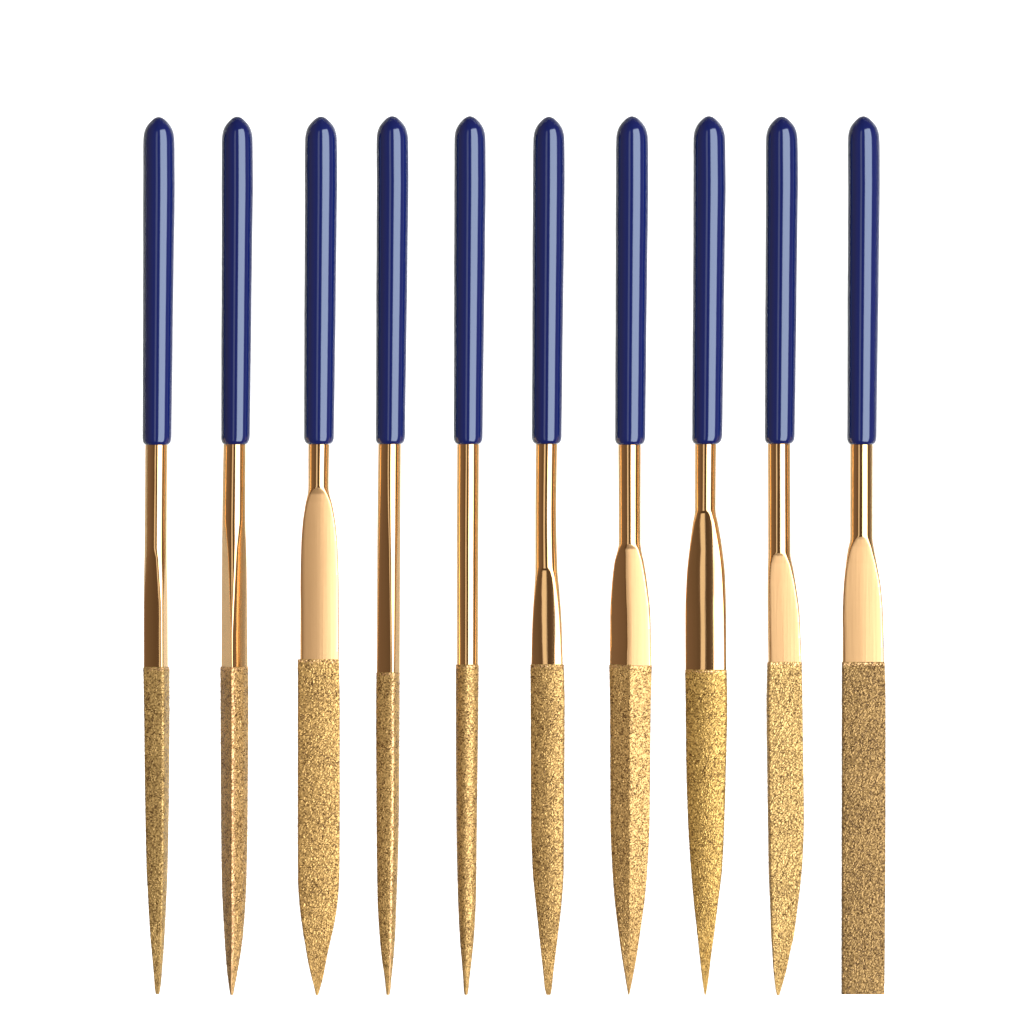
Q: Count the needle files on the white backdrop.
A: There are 10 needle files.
